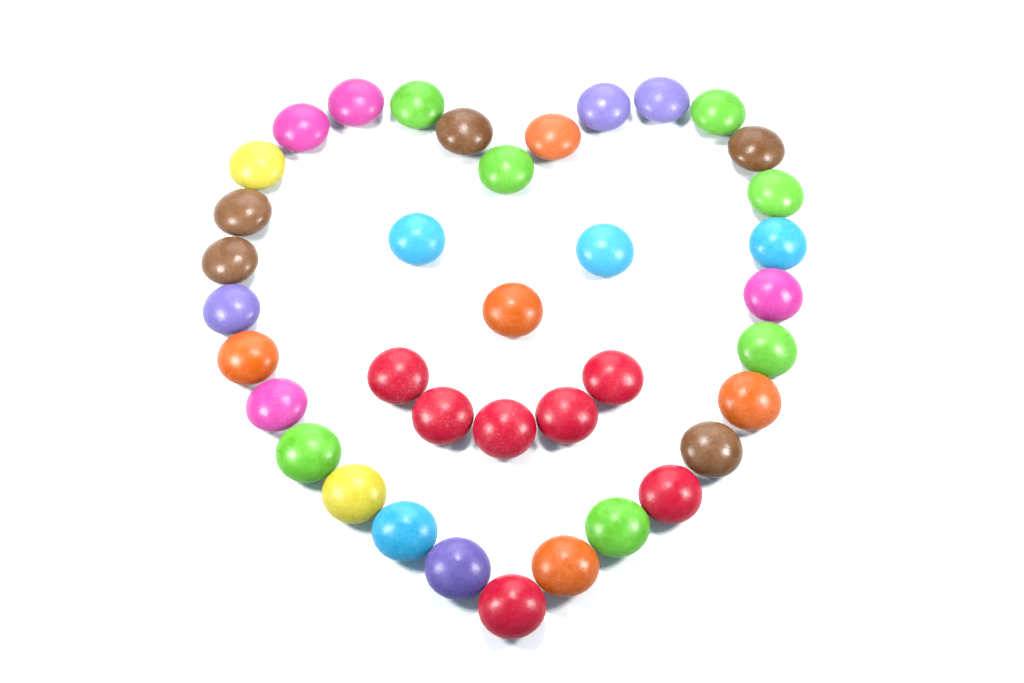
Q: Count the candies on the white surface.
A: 38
